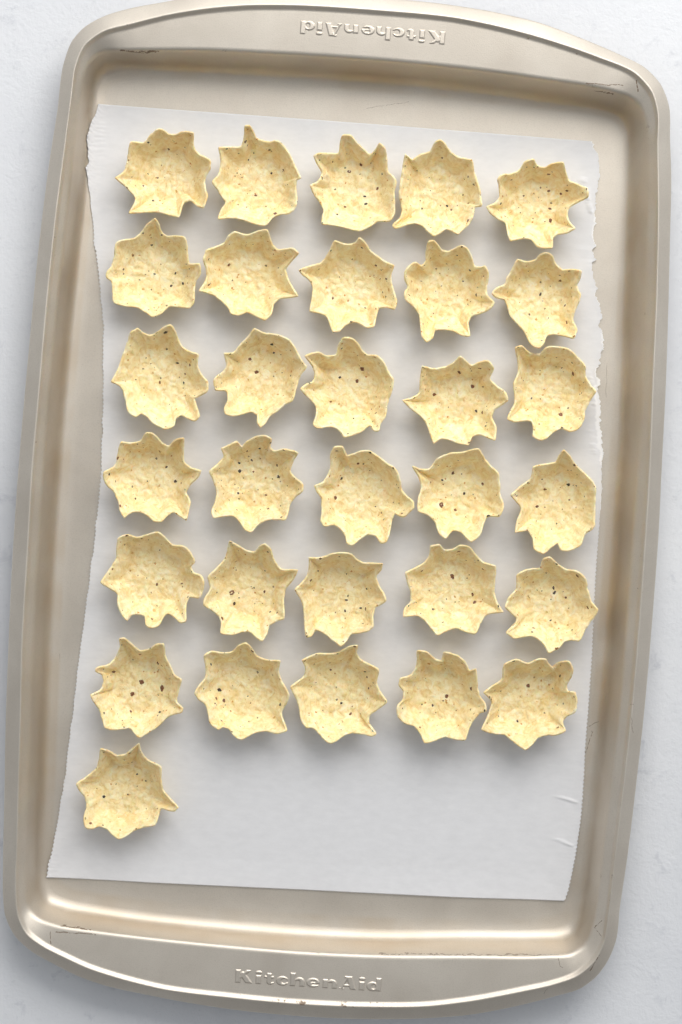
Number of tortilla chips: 31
